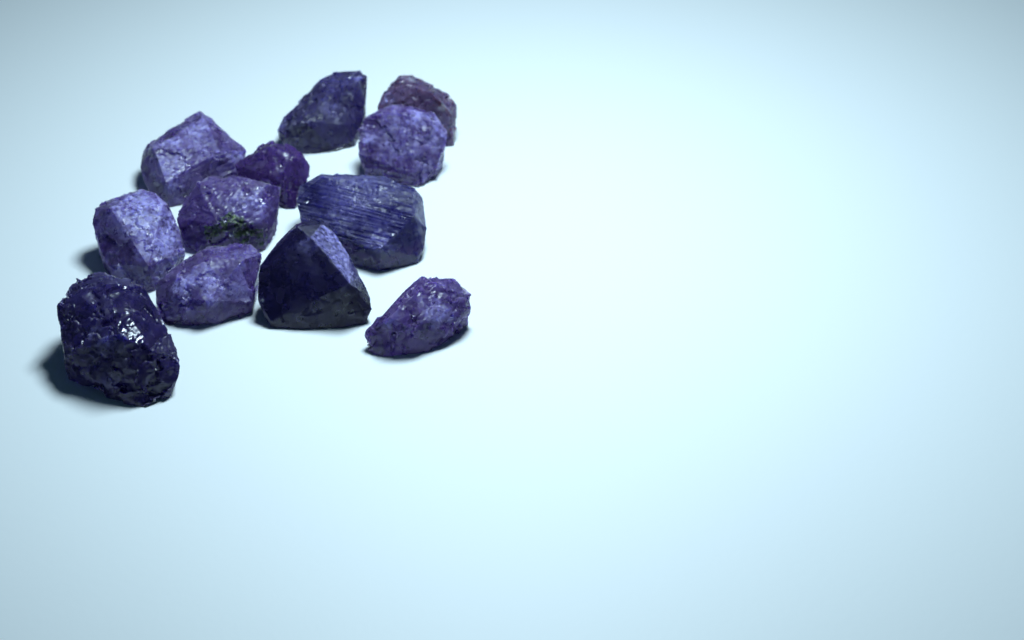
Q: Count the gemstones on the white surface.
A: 12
